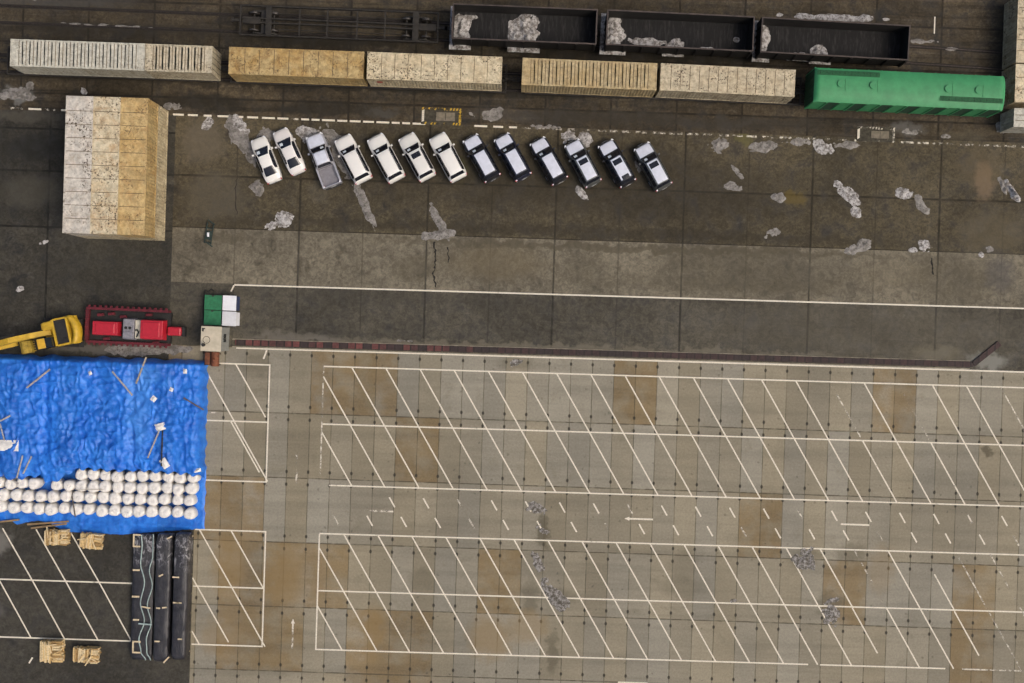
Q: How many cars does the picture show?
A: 13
